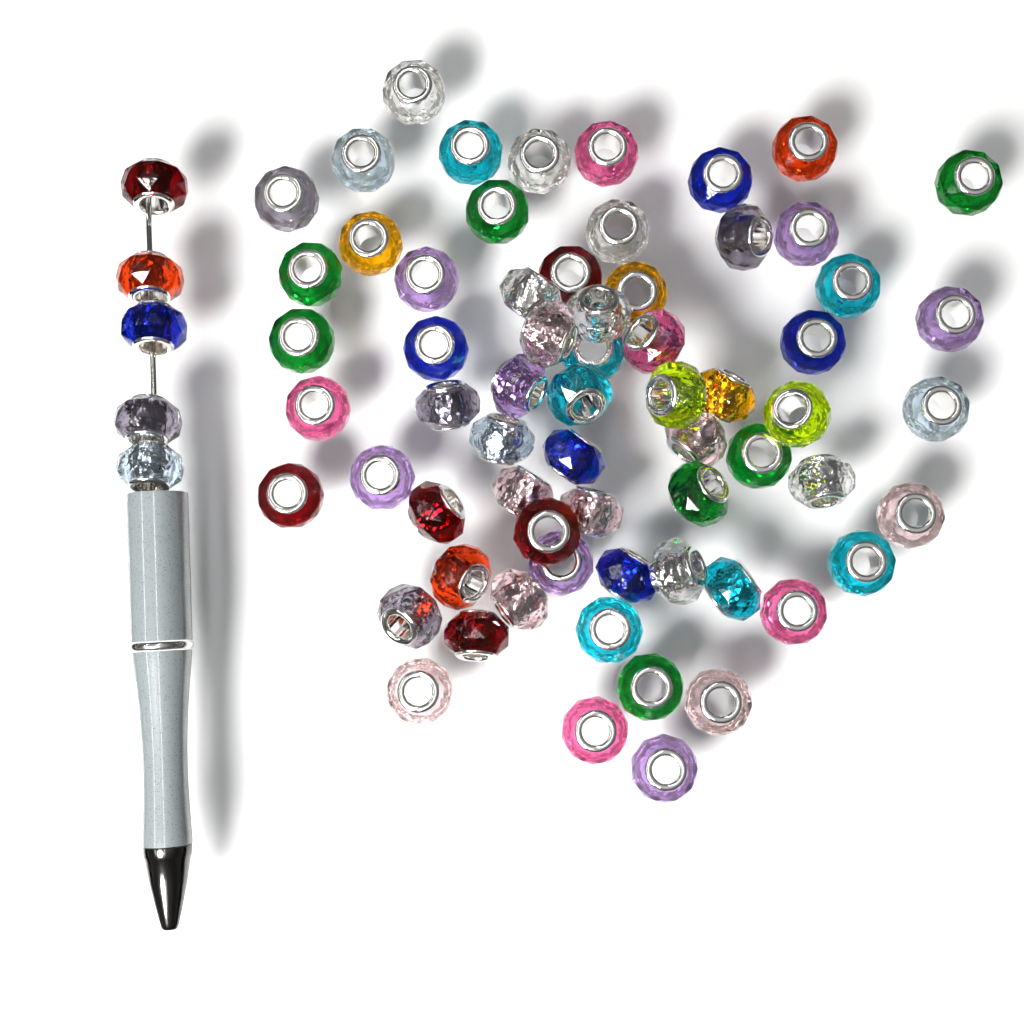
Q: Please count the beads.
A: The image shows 70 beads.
